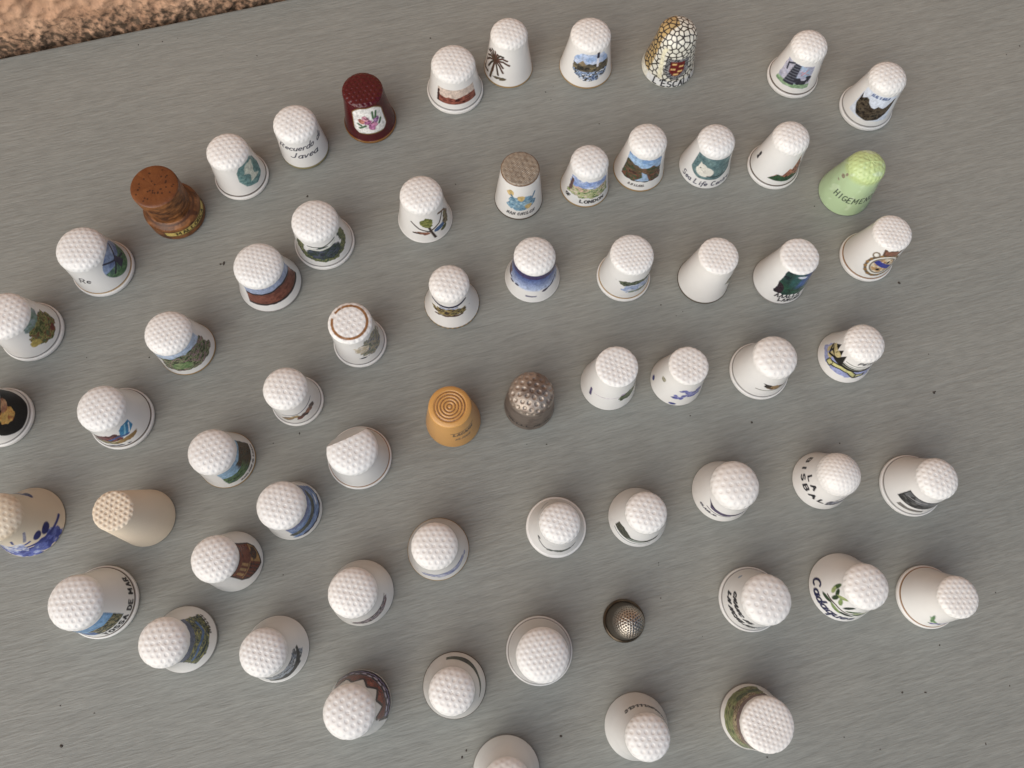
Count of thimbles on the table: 64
